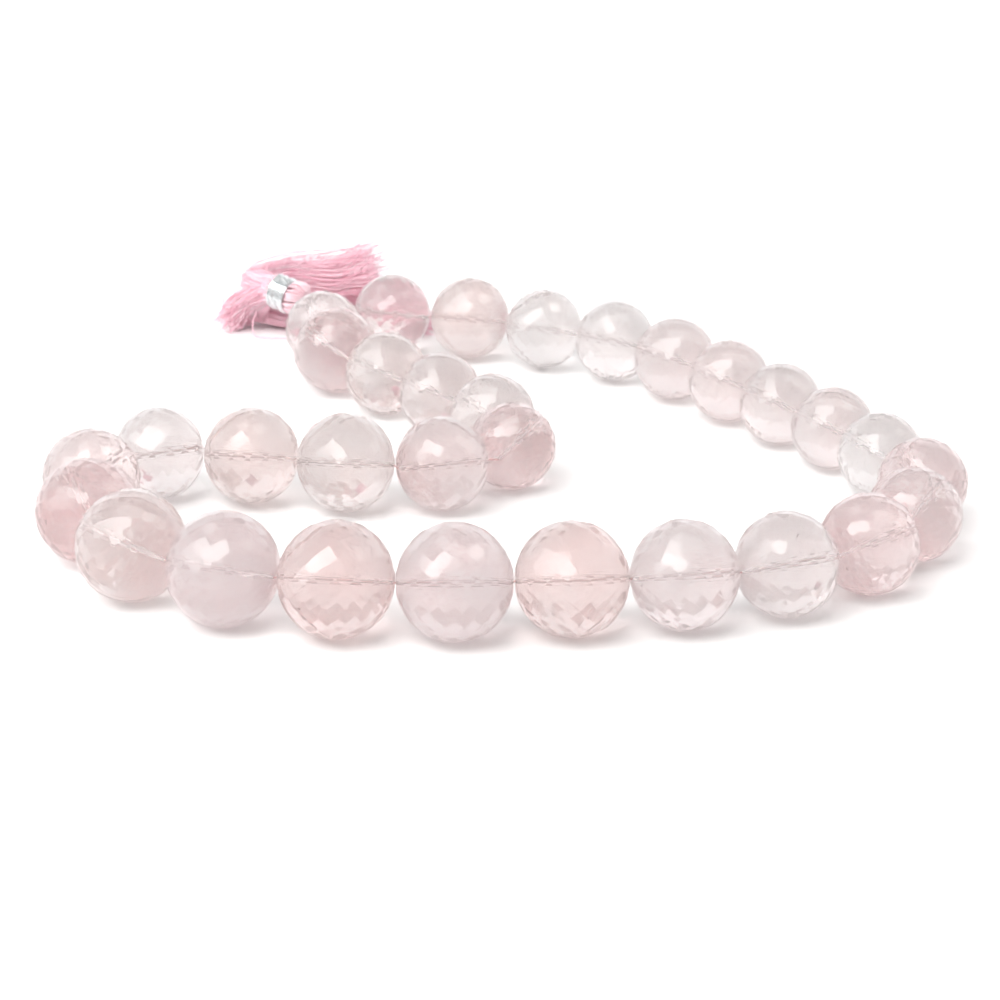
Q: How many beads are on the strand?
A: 31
